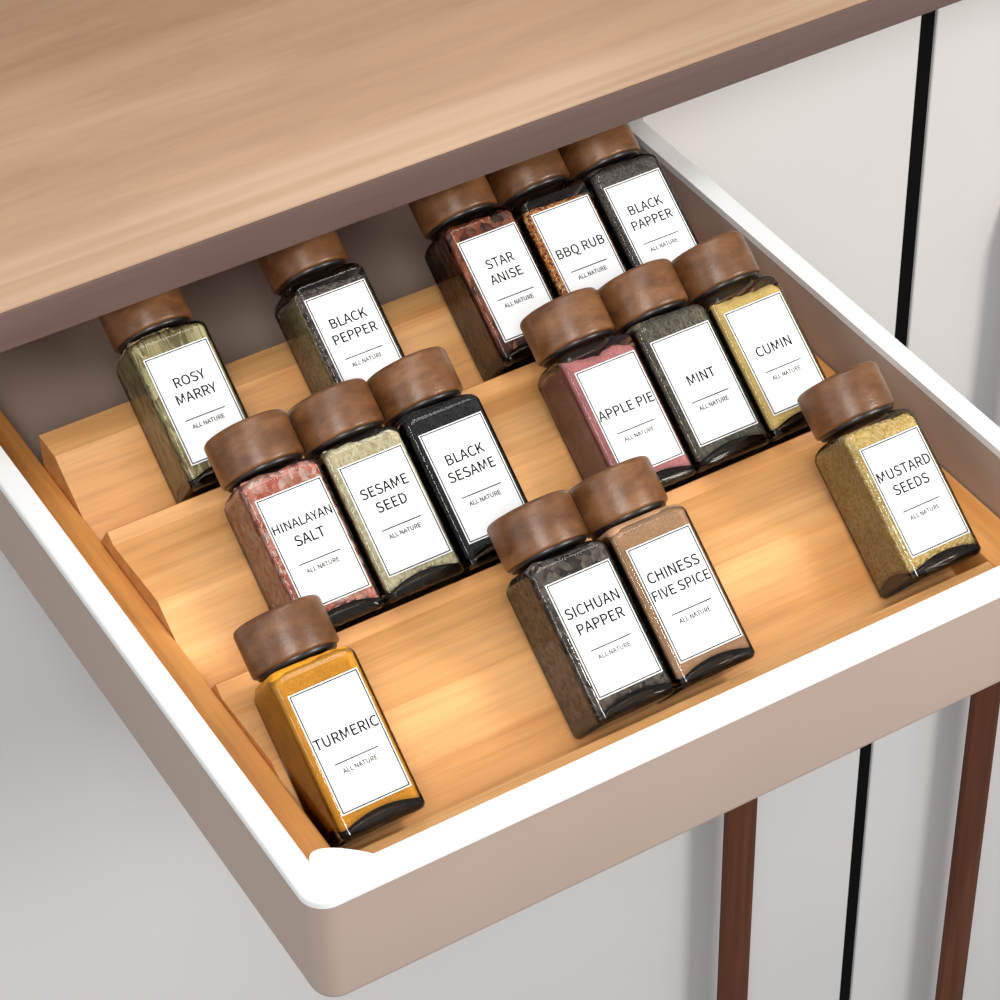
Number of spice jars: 15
